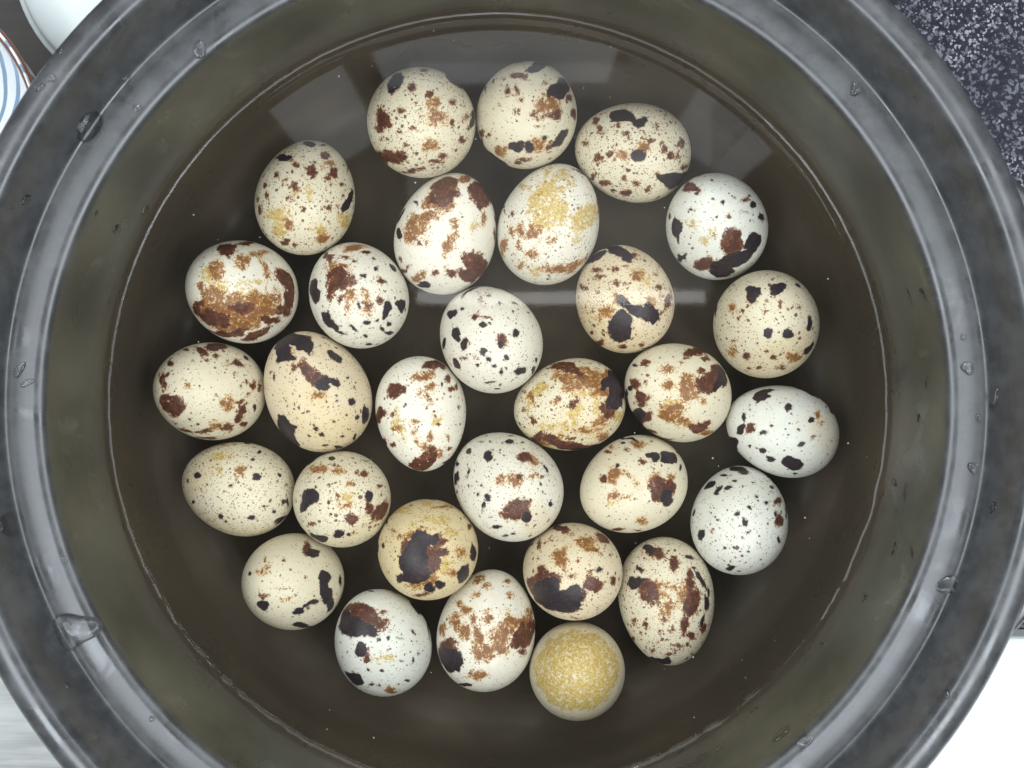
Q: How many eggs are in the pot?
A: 30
